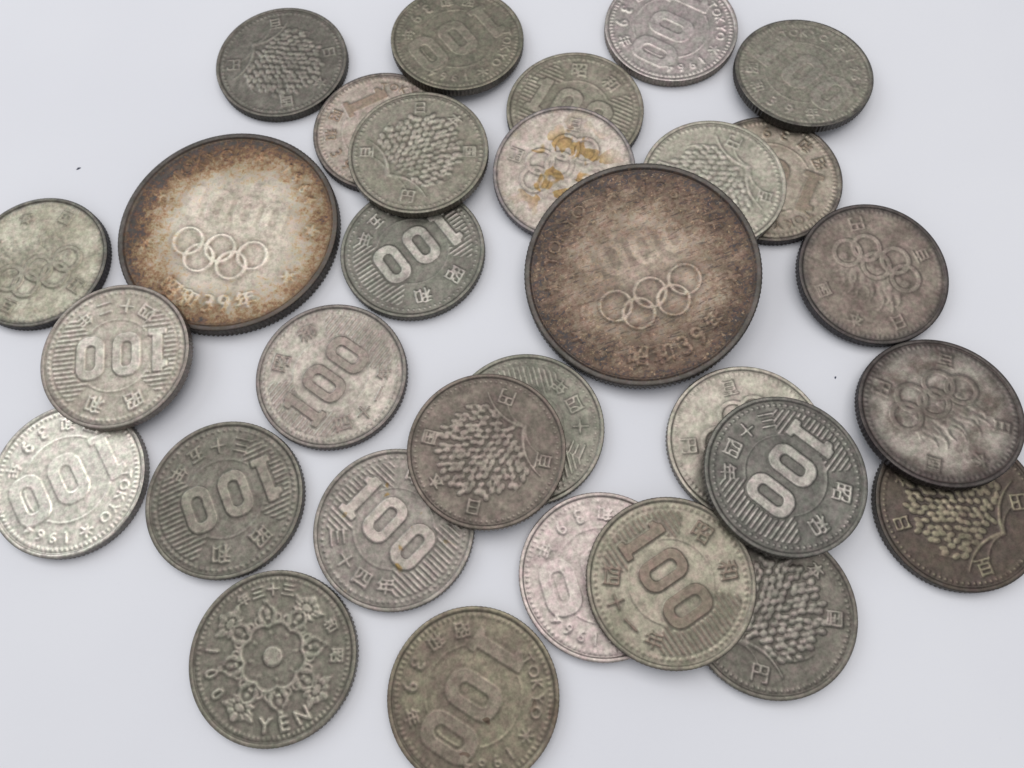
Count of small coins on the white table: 29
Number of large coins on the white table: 2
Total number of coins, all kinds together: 31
